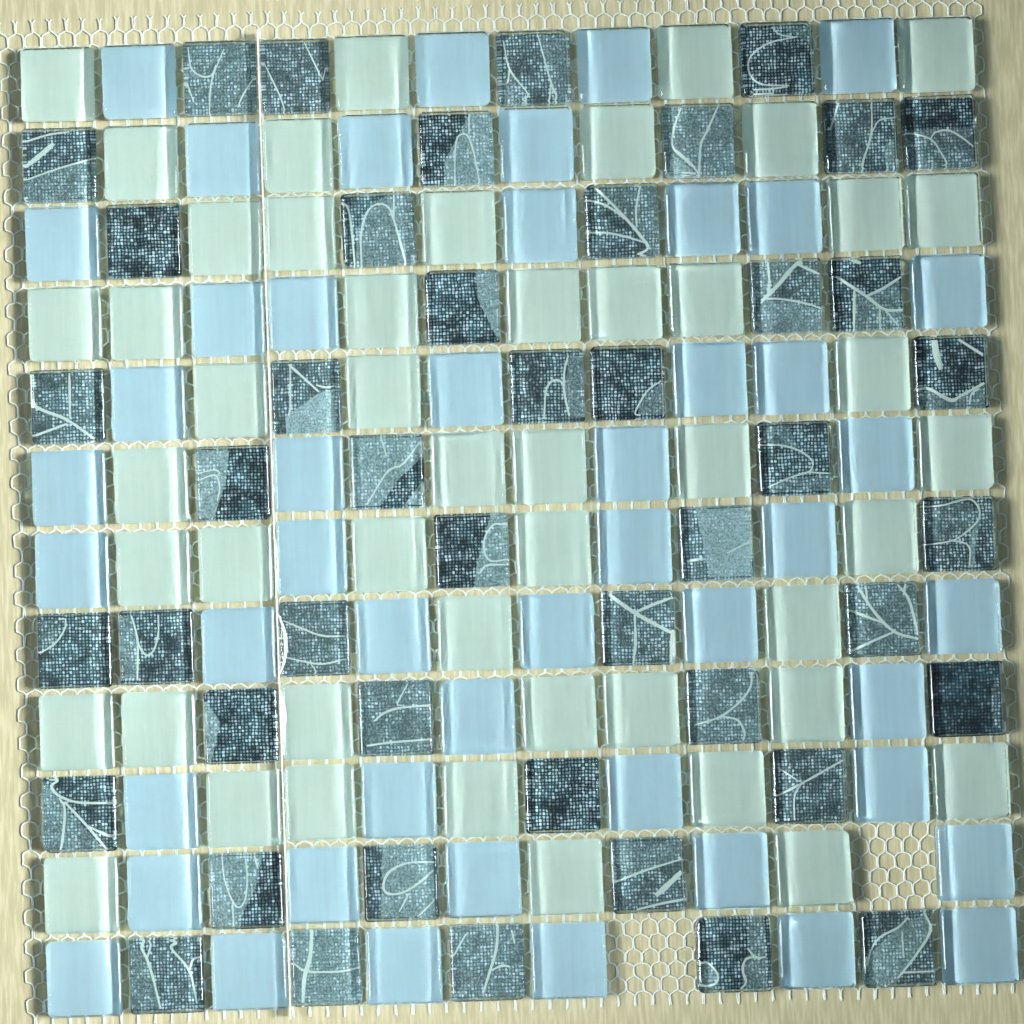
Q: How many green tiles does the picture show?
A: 48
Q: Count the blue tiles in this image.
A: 48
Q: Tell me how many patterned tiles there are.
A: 46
